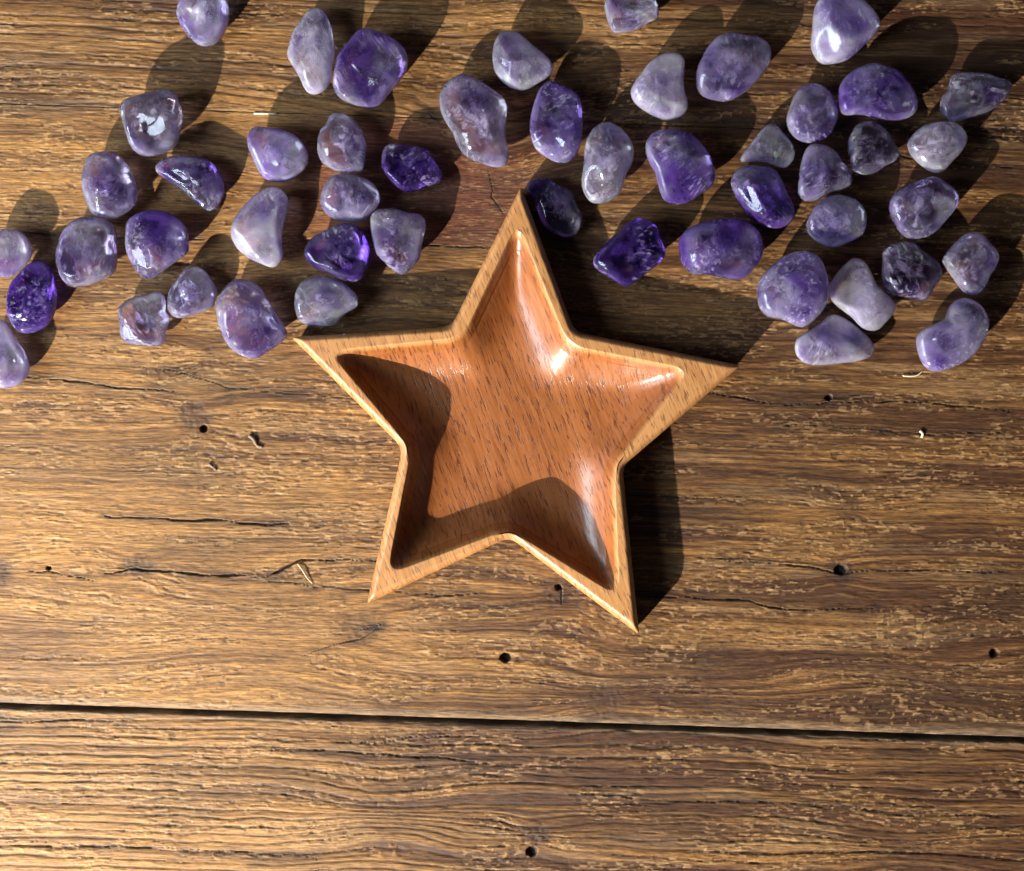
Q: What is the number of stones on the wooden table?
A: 50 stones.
